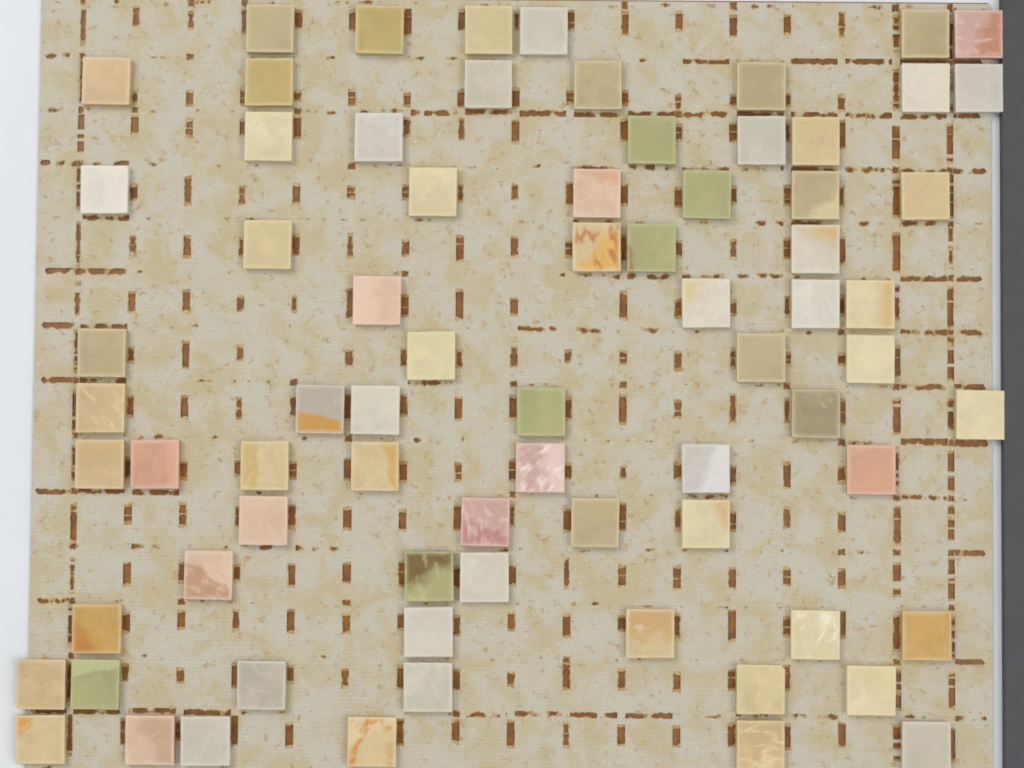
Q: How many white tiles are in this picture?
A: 19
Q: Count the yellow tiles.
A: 38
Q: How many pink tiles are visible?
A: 10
